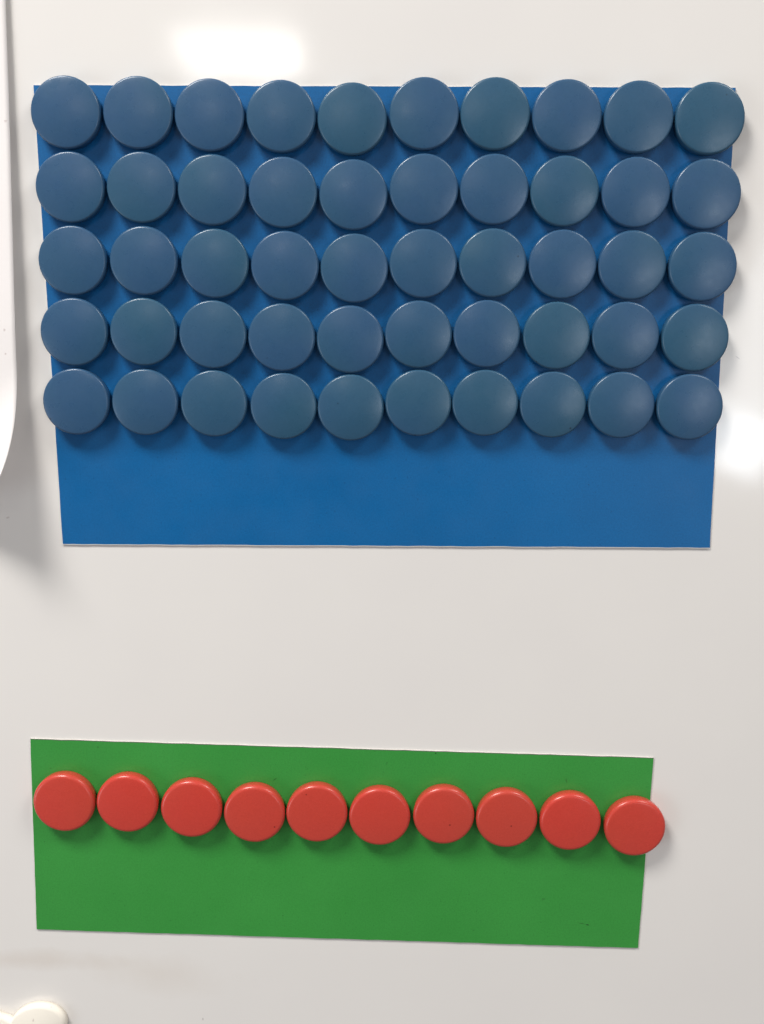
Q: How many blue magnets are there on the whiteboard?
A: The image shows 50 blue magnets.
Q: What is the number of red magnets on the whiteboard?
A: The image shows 10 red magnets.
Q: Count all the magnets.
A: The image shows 60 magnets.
